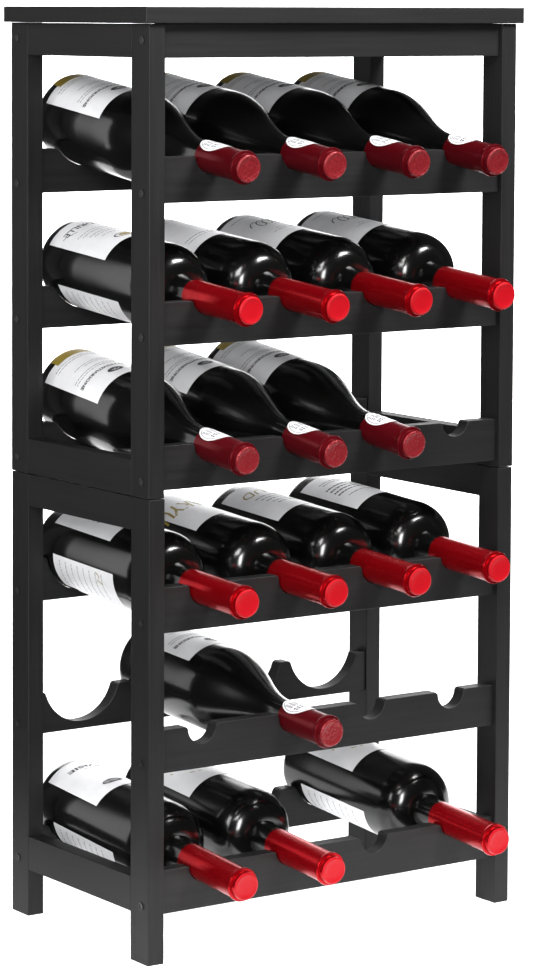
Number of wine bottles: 19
